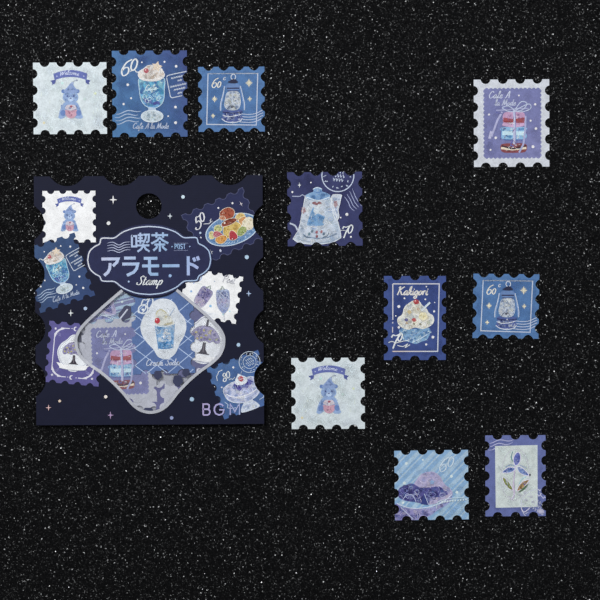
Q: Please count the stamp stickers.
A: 10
